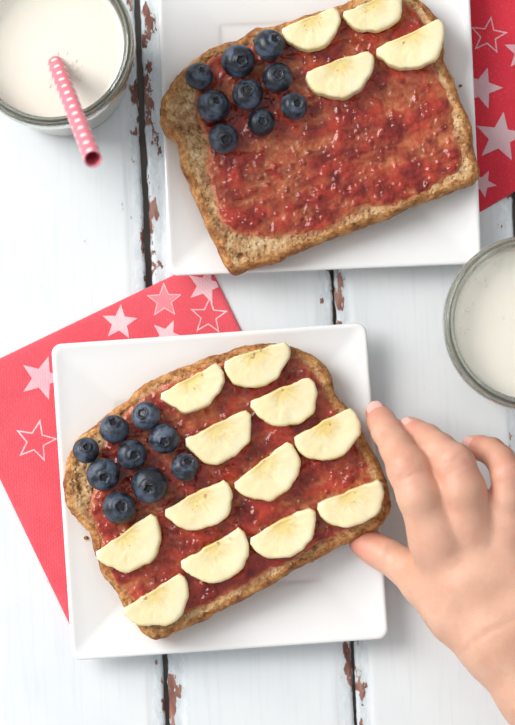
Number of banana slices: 16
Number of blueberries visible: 18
